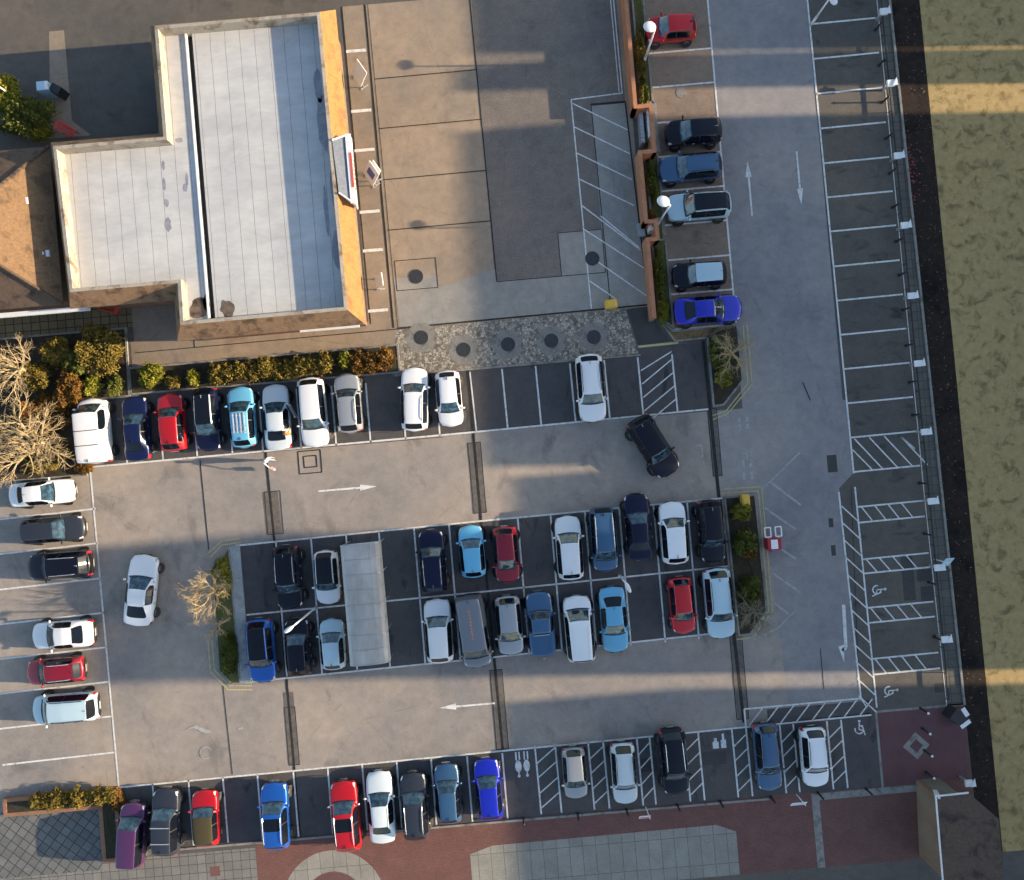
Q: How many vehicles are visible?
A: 60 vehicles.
